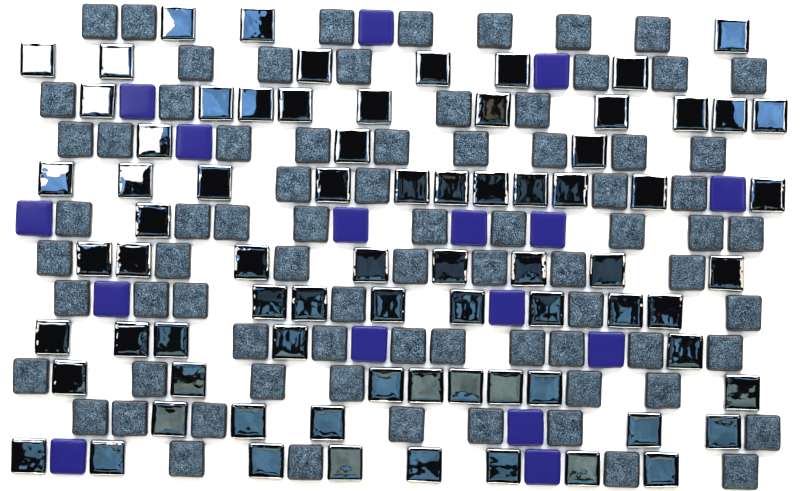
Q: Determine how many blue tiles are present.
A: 16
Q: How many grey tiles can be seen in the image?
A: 77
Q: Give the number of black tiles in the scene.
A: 75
